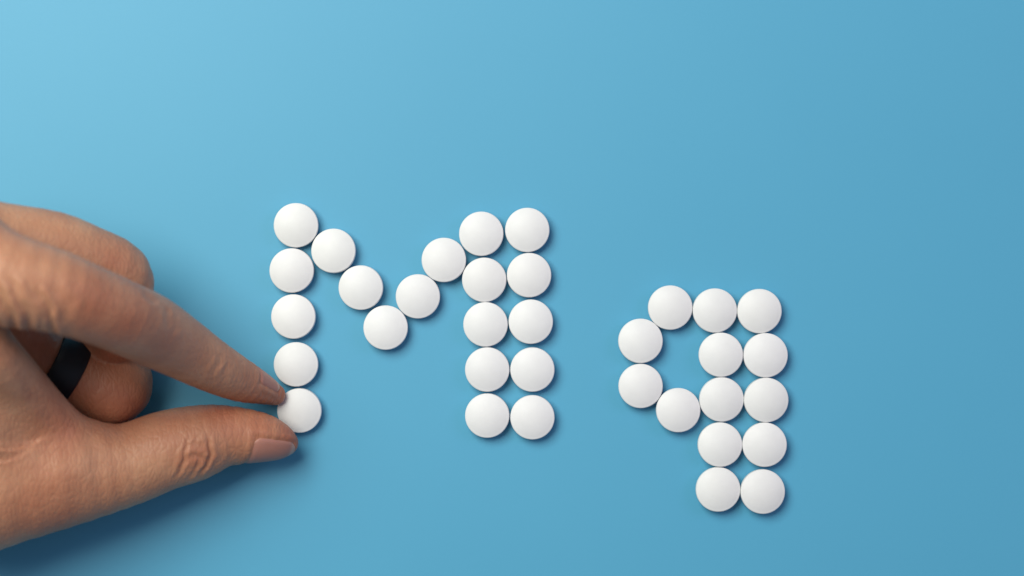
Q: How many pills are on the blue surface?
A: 34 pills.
